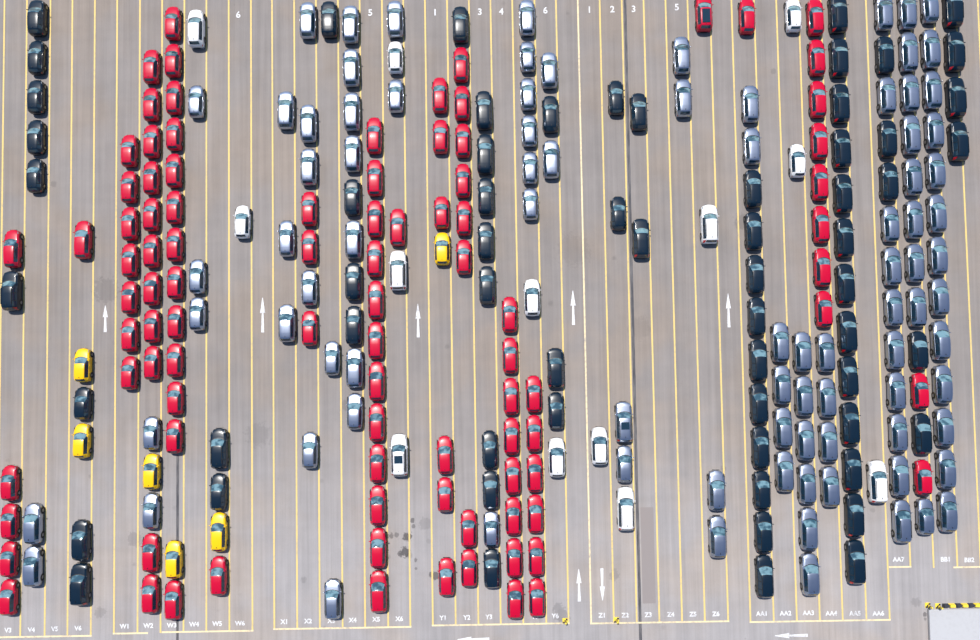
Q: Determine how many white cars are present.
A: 13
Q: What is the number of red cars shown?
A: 94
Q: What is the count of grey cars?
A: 89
